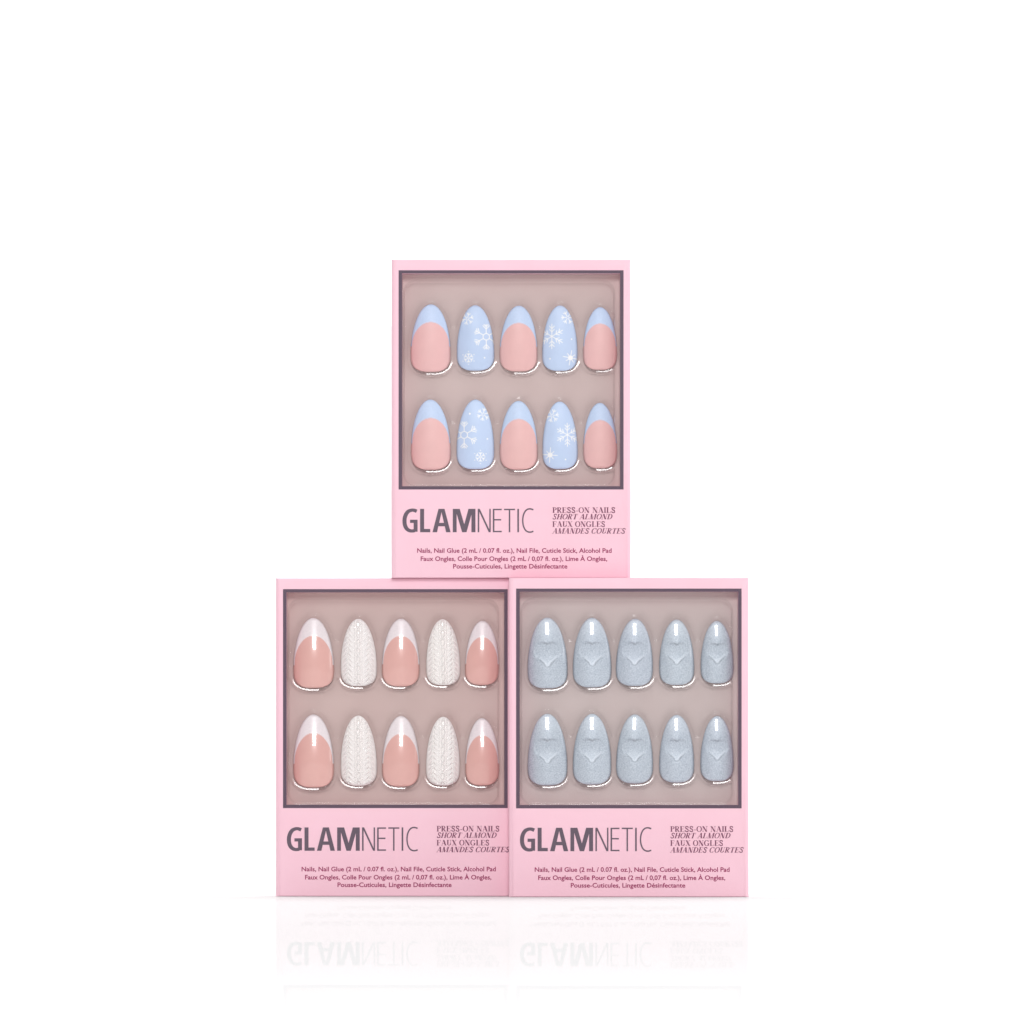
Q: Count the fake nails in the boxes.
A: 30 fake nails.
